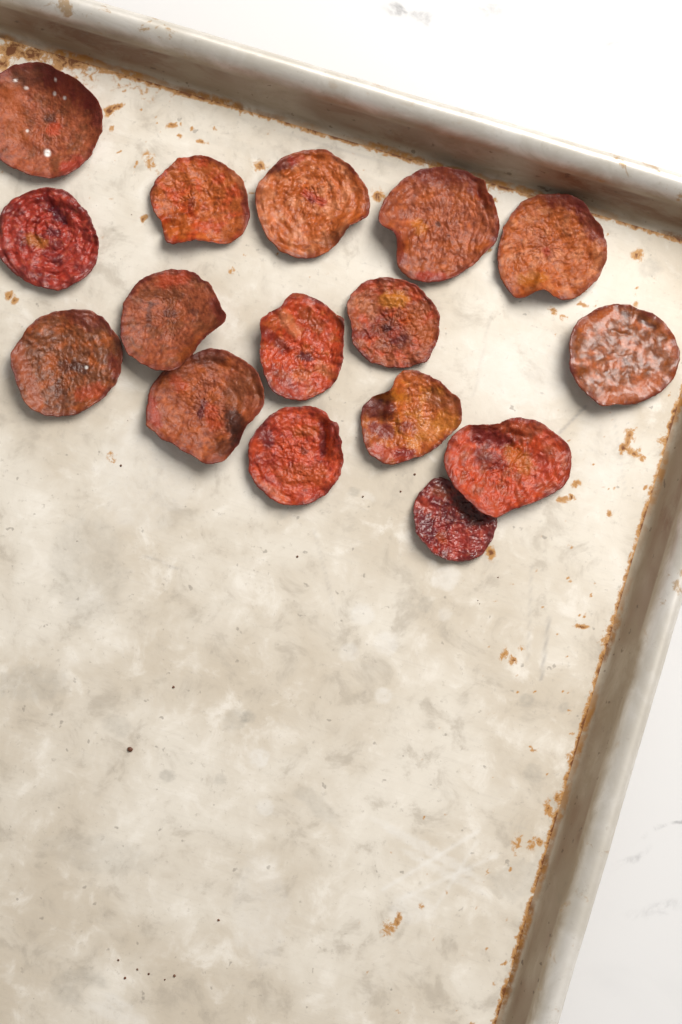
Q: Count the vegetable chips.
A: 16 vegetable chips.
